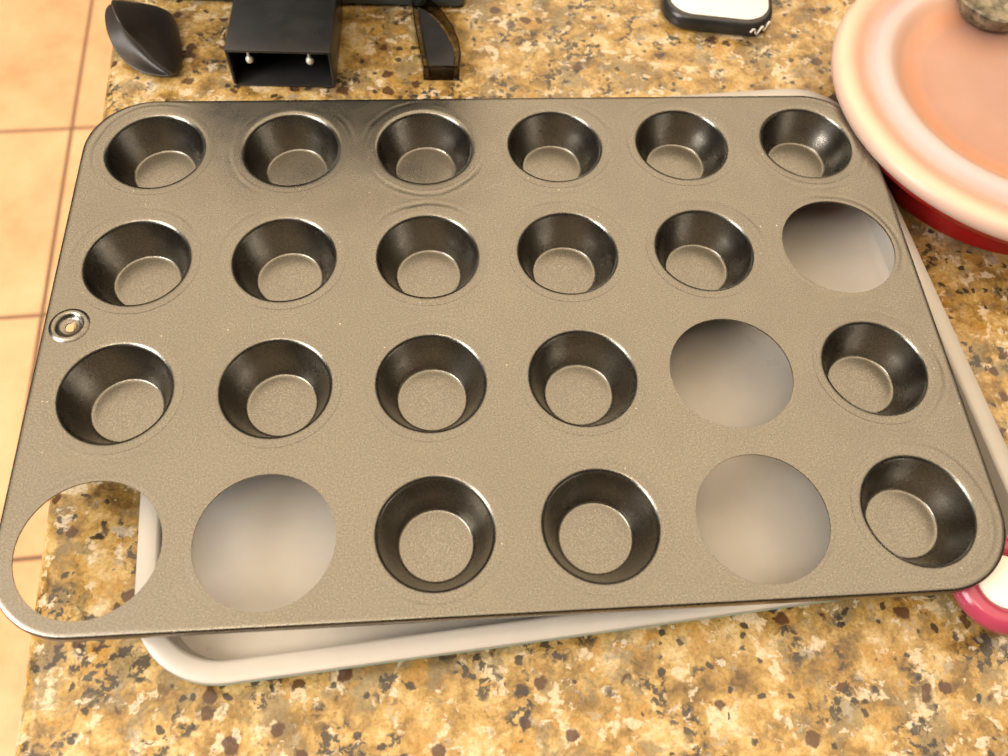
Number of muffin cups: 19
